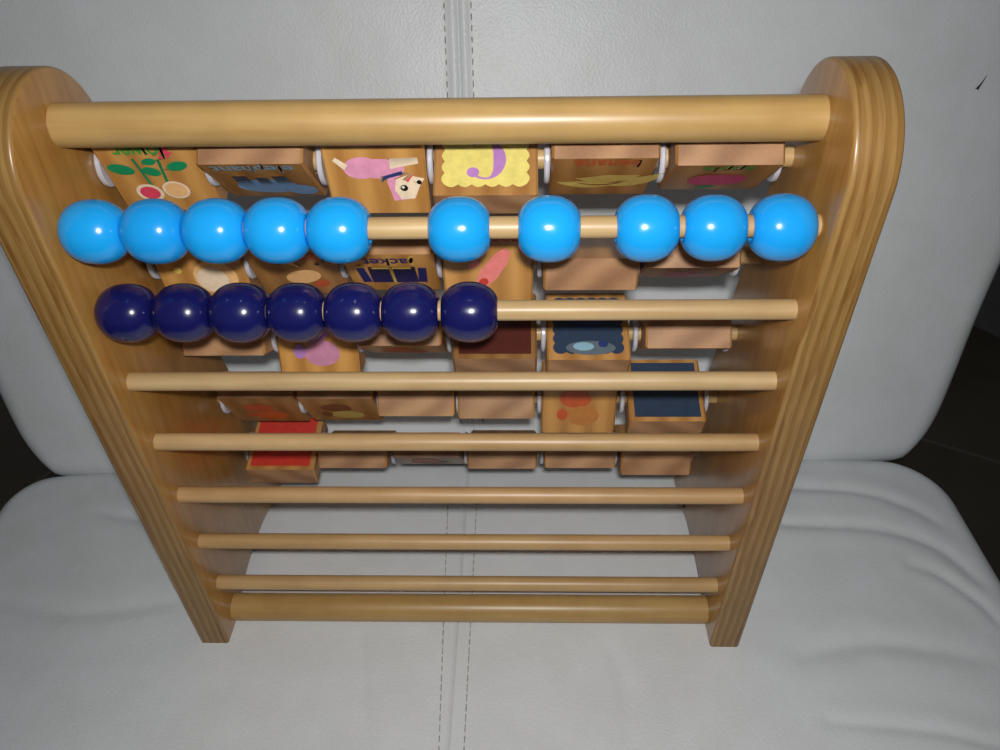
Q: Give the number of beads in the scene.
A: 17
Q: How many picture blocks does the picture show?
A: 30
